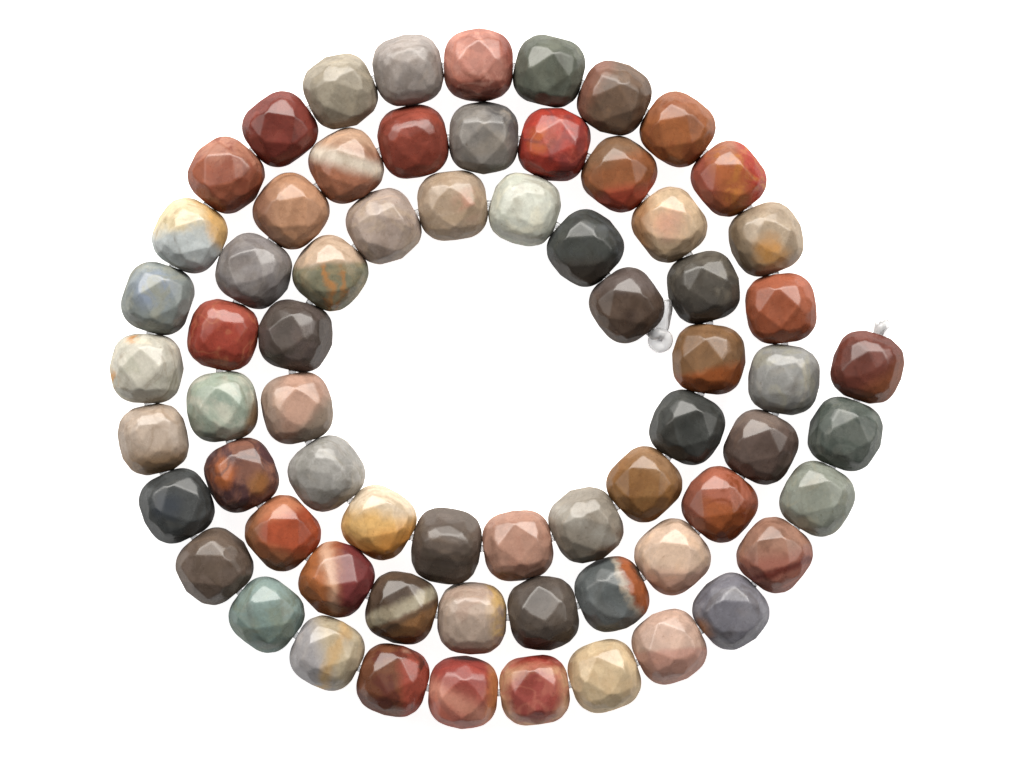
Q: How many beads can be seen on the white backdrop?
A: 67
